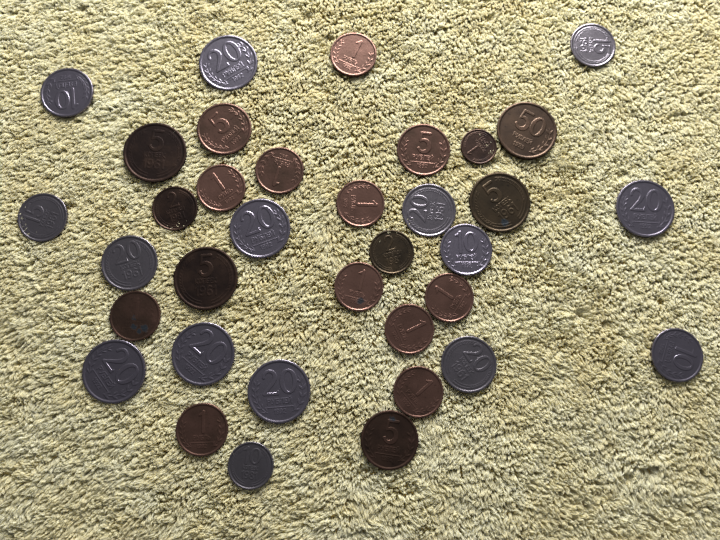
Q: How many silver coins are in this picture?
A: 15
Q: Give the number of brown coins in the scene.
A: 20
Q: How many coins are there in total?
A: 35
